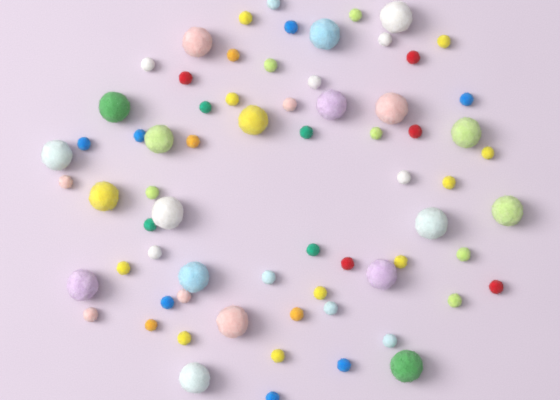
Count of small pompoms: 49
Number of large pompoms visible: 20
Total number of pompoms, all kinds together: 69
